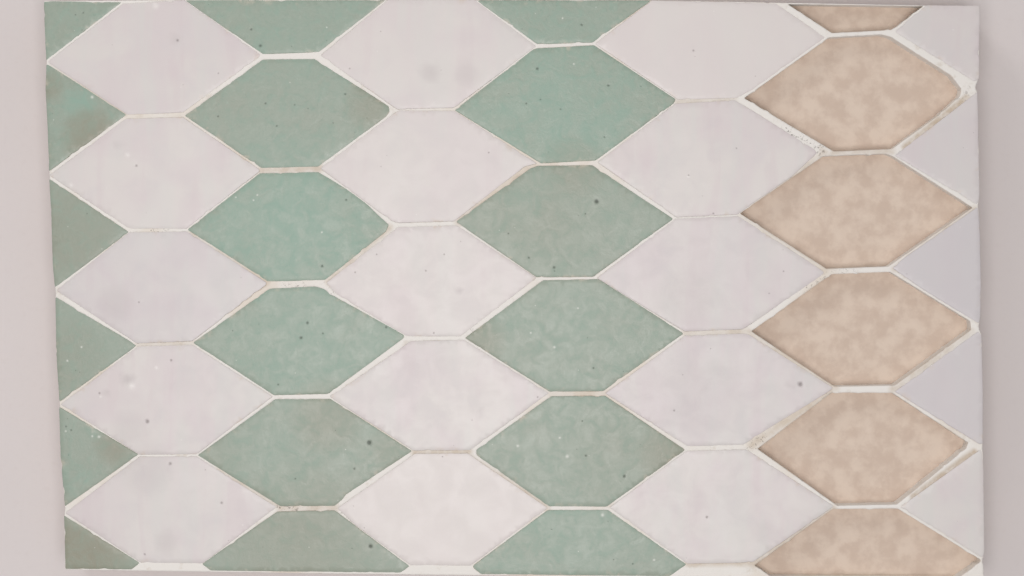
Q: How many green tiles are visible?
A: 18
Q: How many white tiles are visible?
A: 20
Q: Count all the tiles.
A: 38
